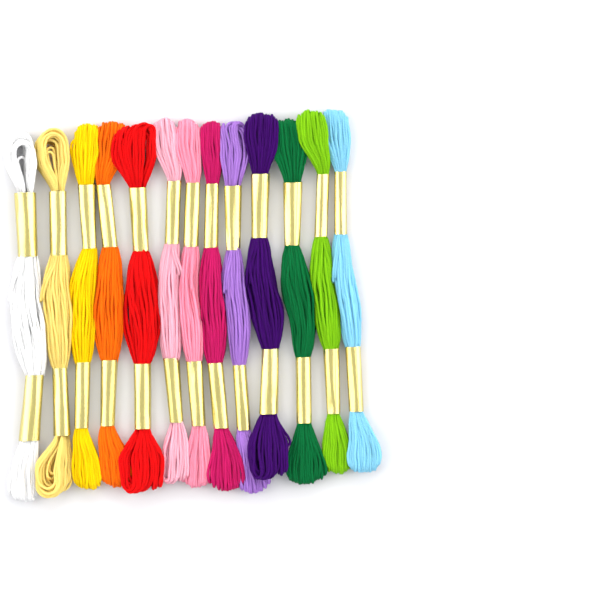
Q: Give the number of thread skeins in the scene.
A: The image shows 13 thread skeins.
